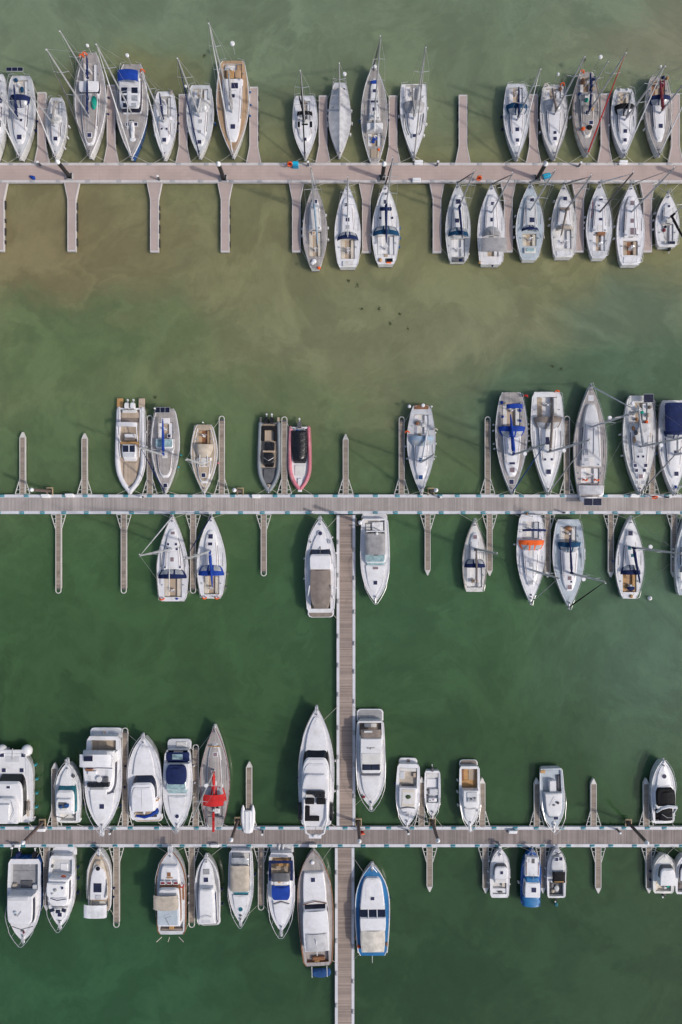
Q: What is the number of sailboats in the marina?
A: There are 43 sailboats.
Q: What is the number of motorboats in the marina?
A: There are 31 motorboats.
